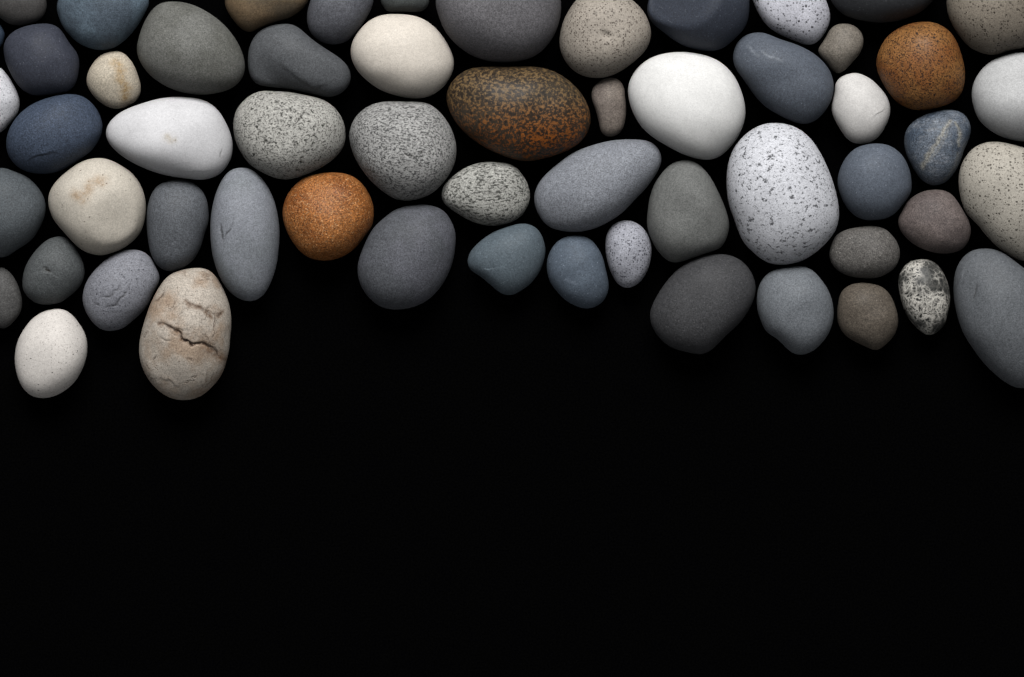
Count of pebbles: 58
